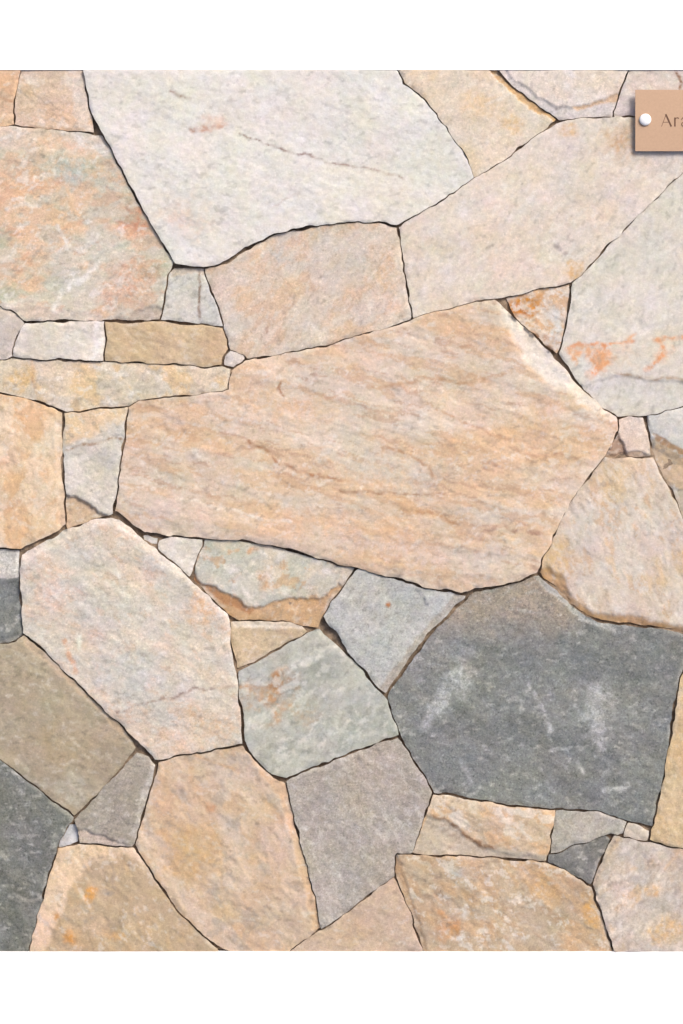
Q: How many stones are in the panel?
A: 47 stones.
